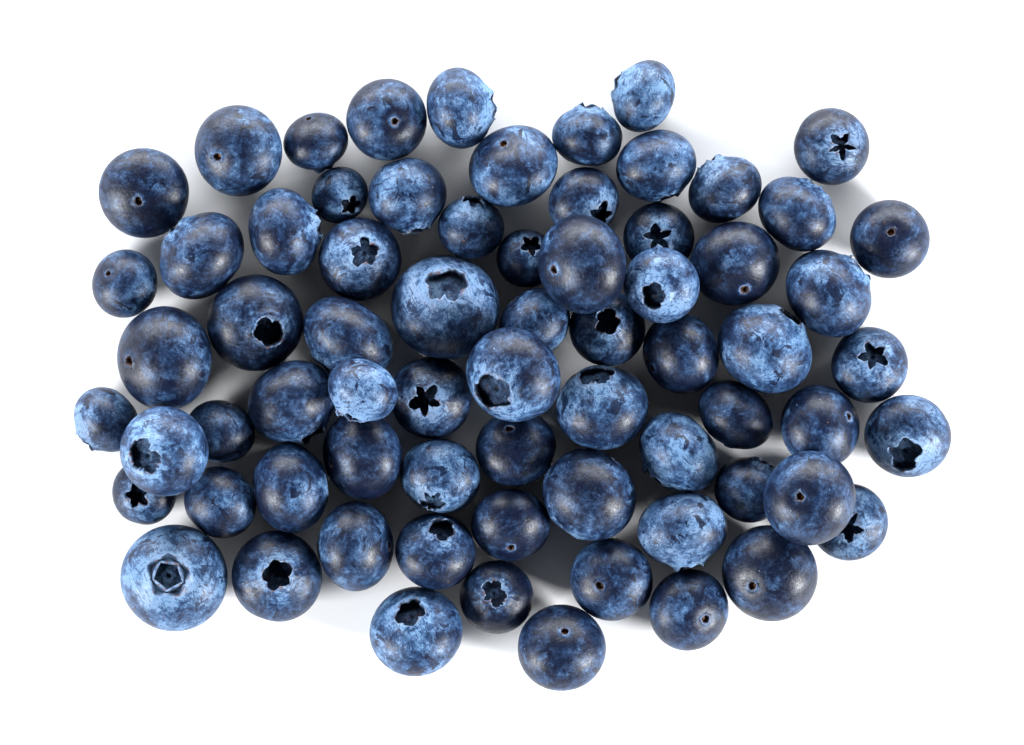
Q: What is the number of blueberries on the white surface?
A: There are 70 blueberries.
